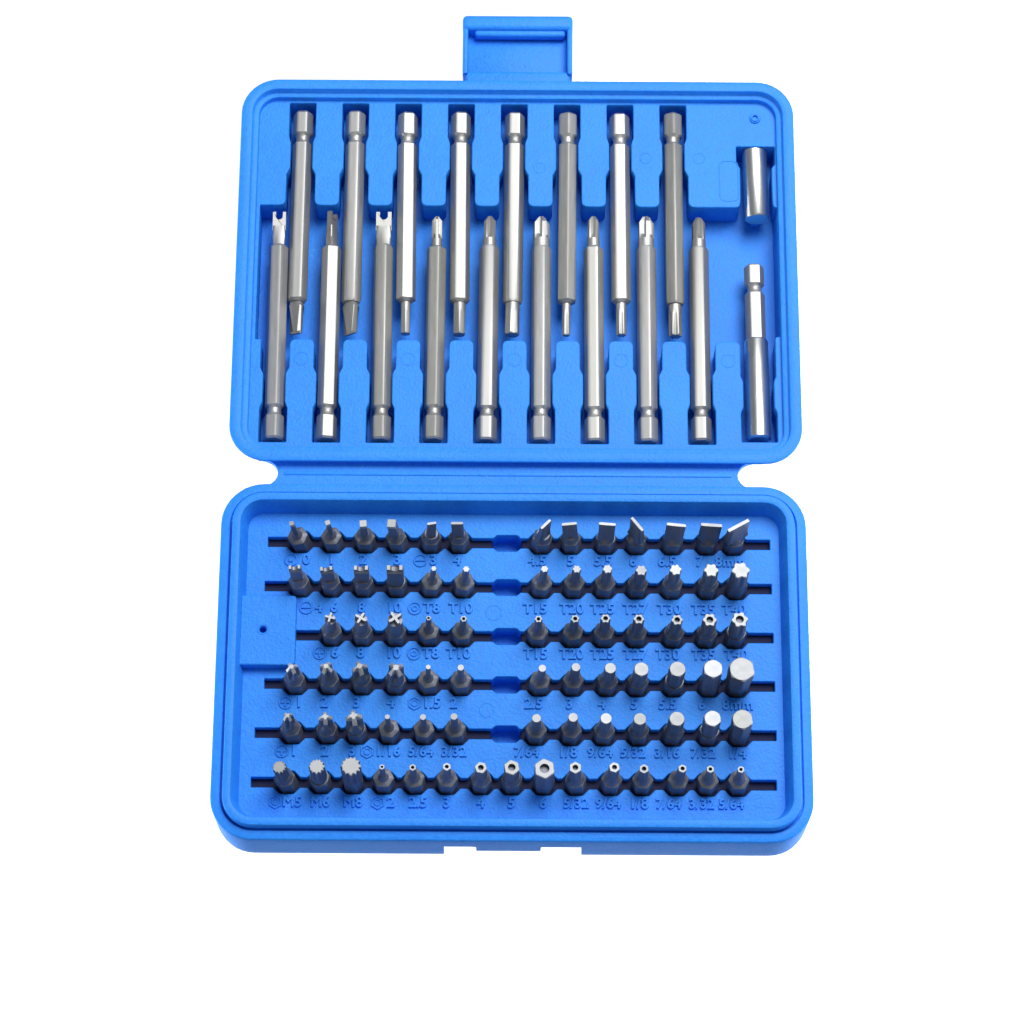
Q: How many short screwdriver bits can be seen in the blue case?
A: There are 79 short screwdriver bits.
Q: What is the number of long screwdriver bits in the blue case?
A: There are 17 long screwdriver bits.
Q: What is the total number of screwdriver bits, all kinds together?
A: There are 96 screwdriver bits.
